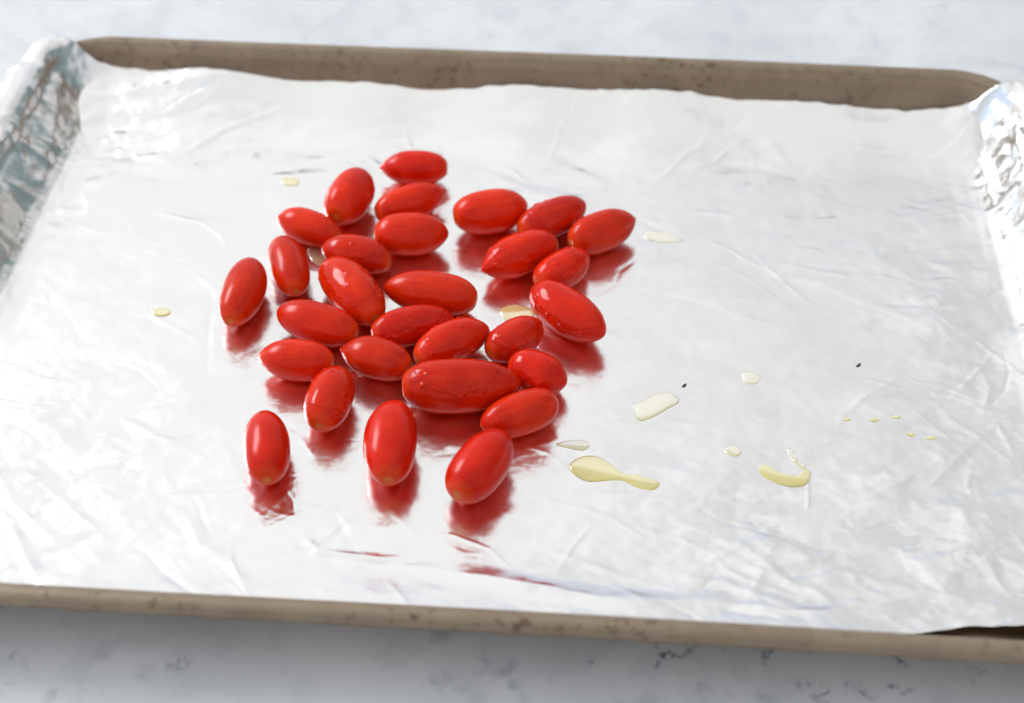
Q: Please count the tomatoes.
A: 29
